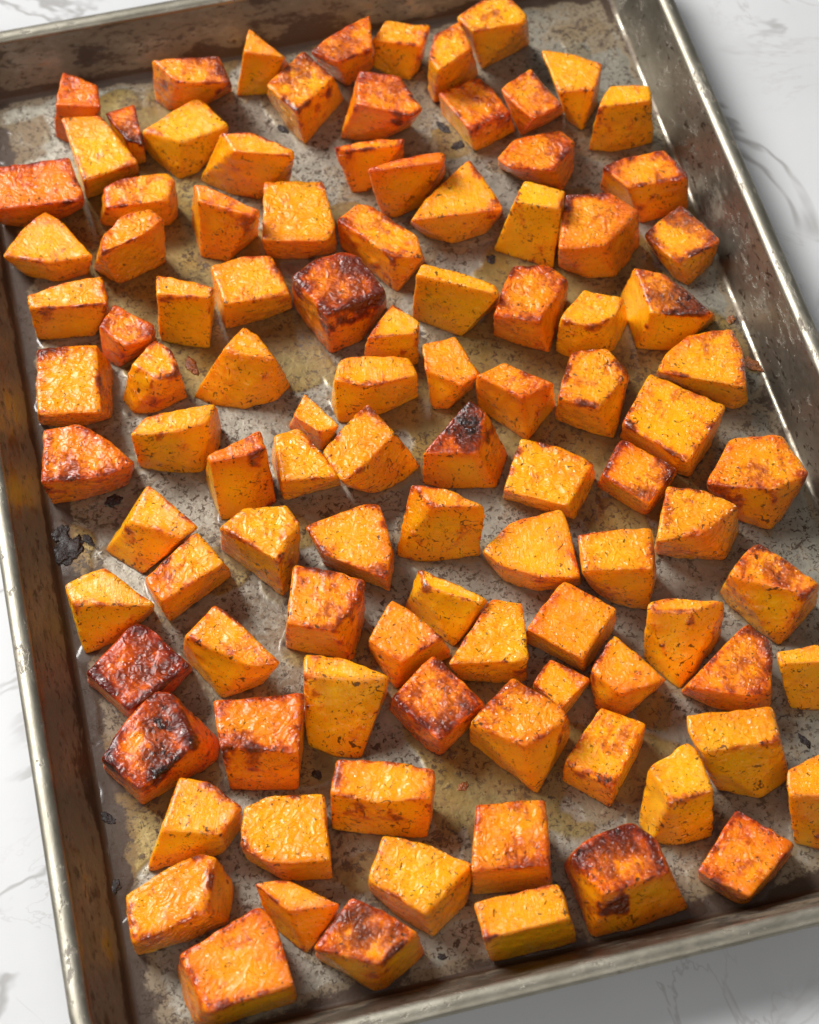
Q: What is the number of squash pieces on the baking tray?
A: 104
